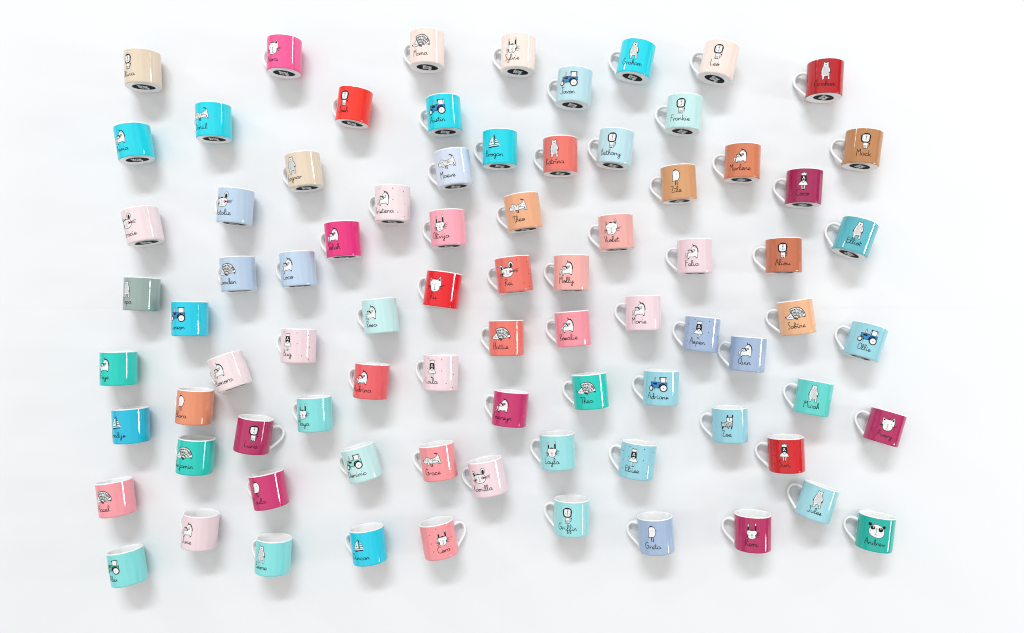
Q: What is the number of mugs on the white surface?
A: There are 81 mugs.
